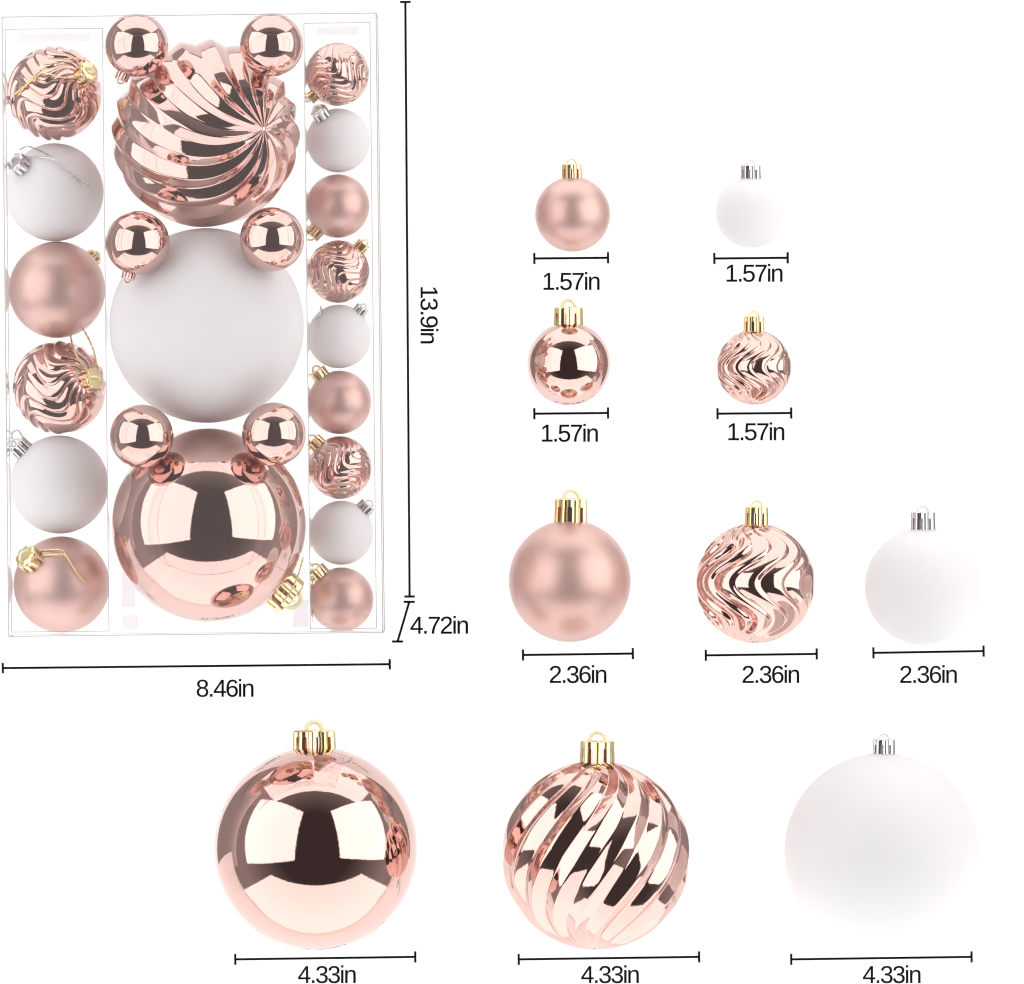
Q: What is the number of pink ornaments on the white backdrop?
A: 25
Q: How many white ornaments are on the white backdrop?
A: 9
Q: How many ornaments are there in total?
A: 34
